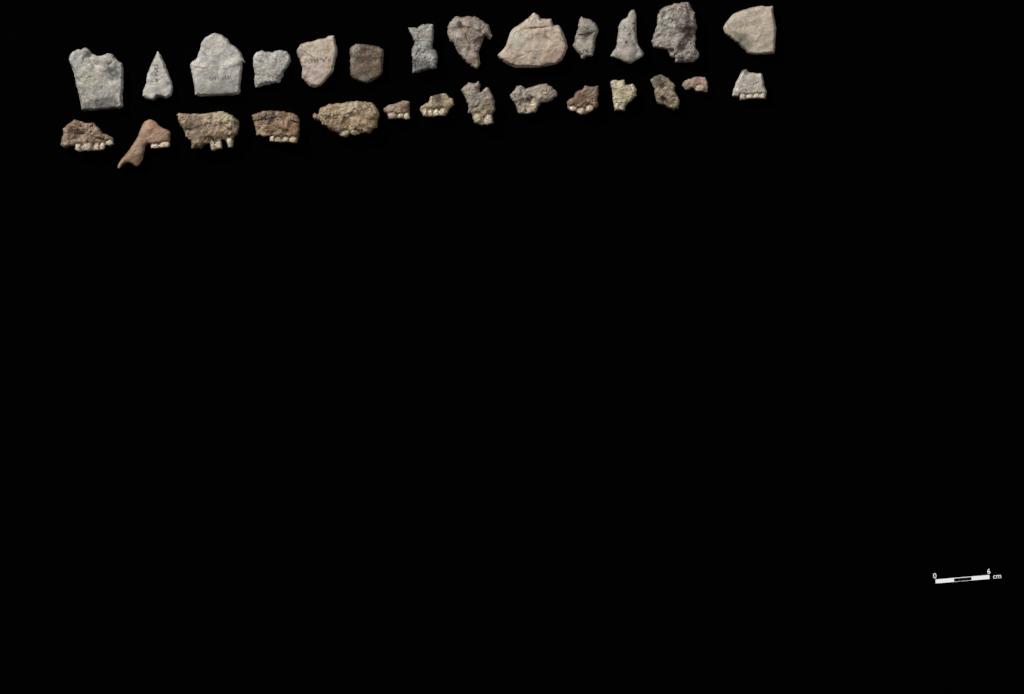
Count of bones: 27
